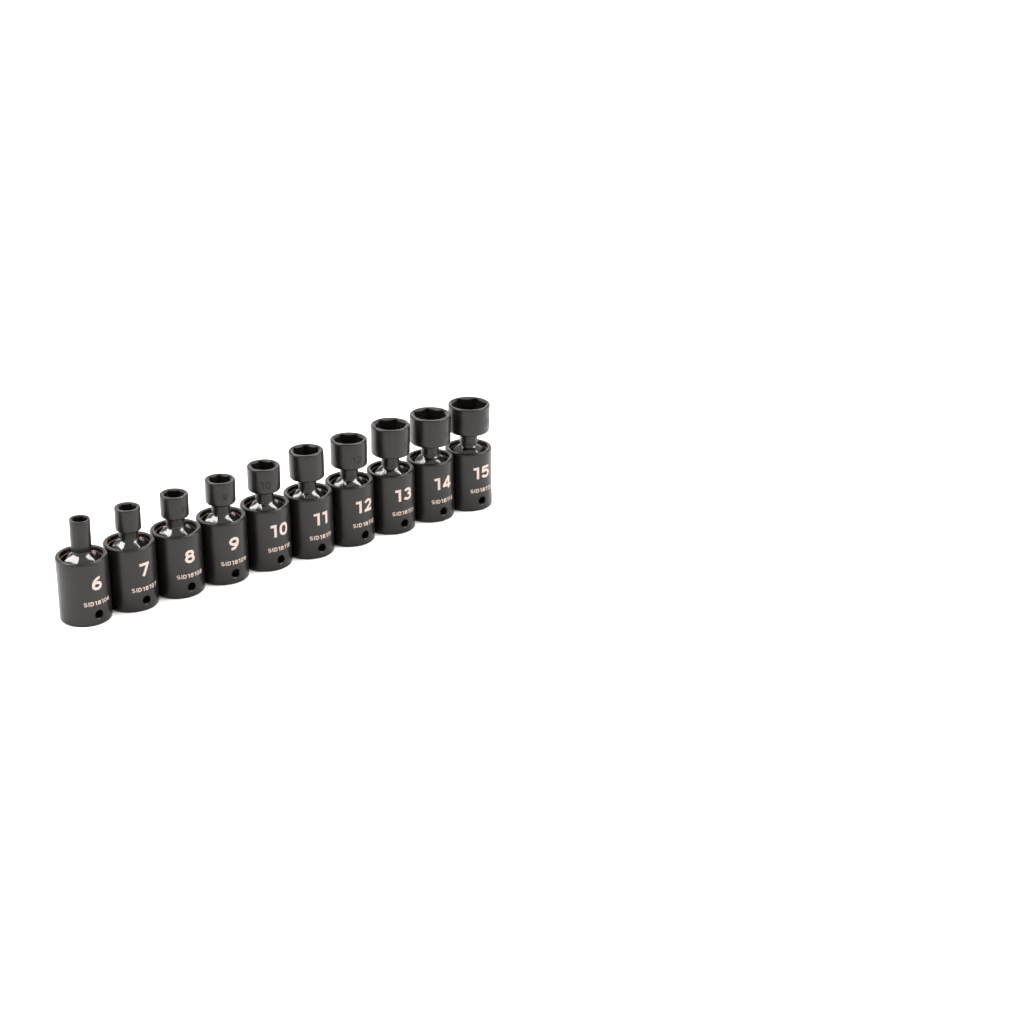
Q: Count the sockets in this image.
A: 10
